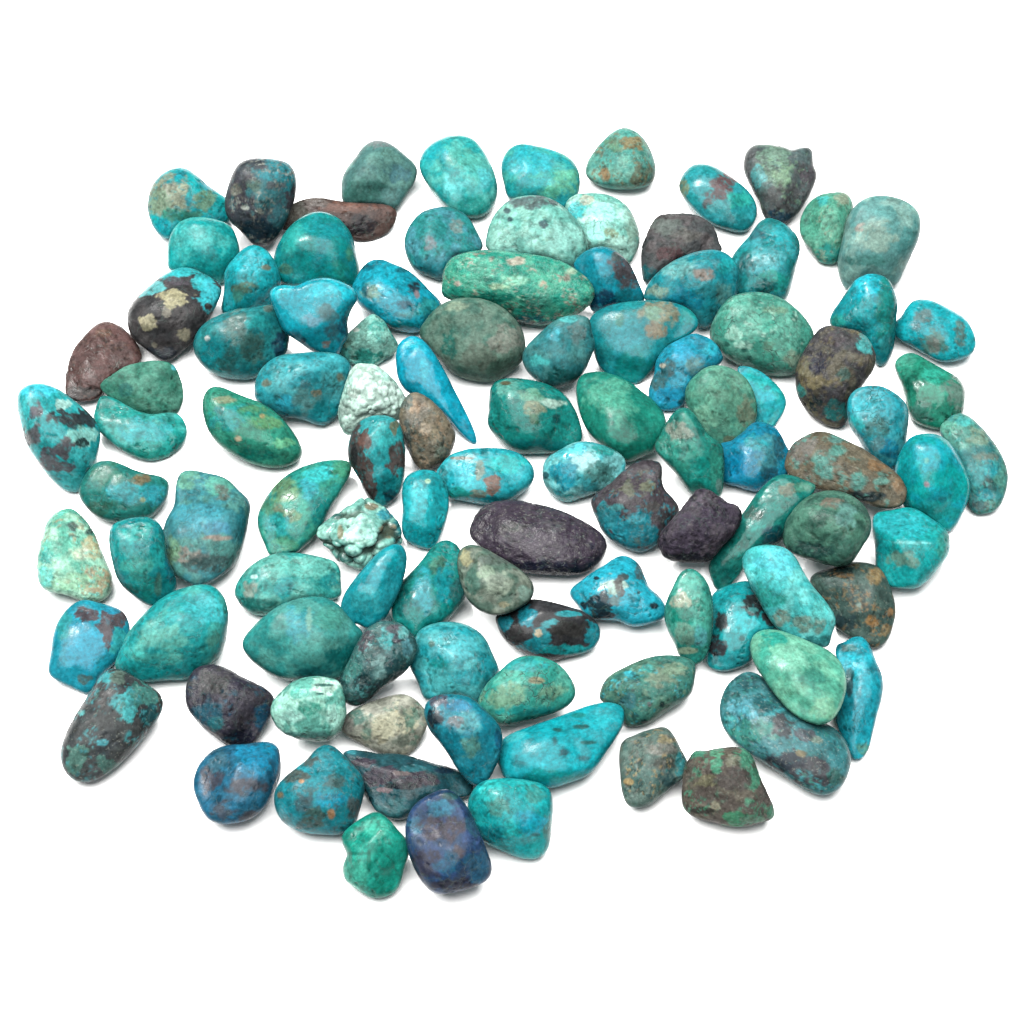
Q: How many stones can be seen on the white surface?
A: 105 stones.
